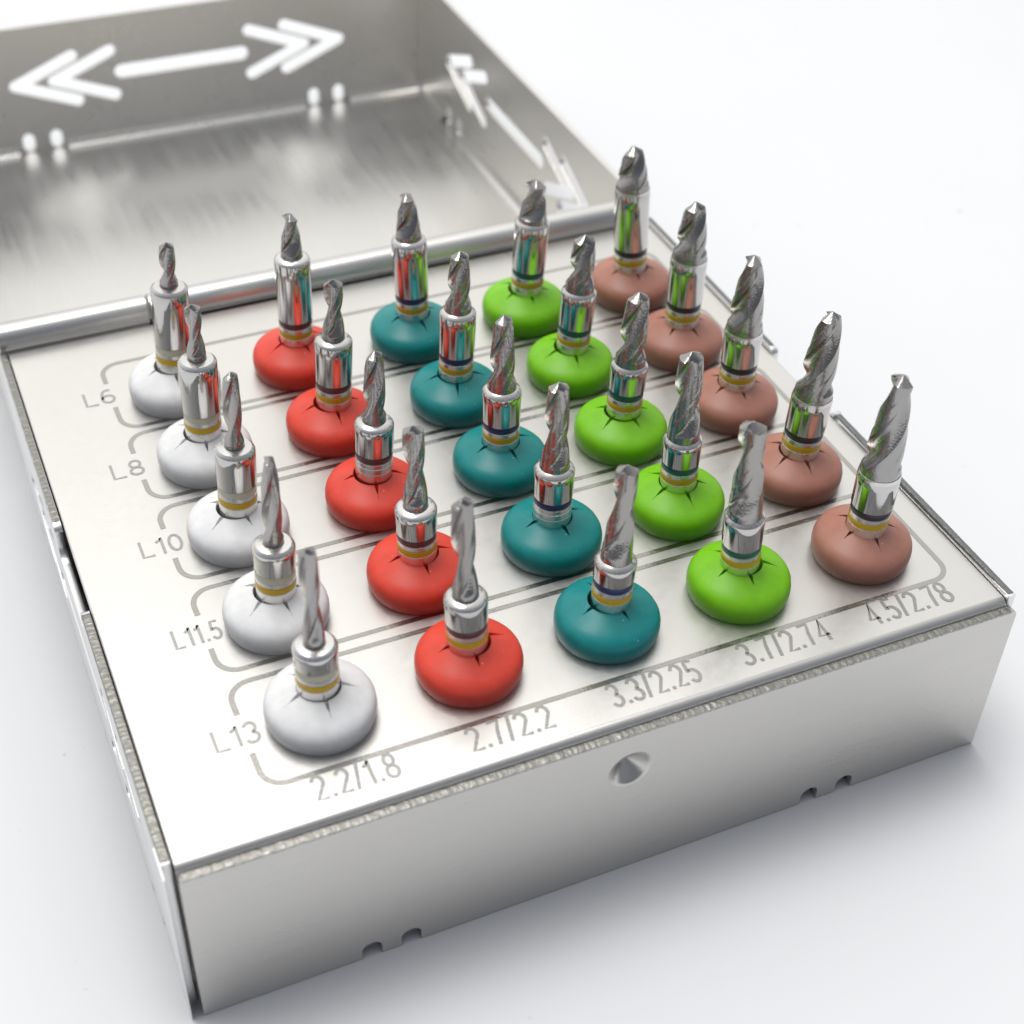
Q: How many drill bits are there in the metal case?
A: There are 25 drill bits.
